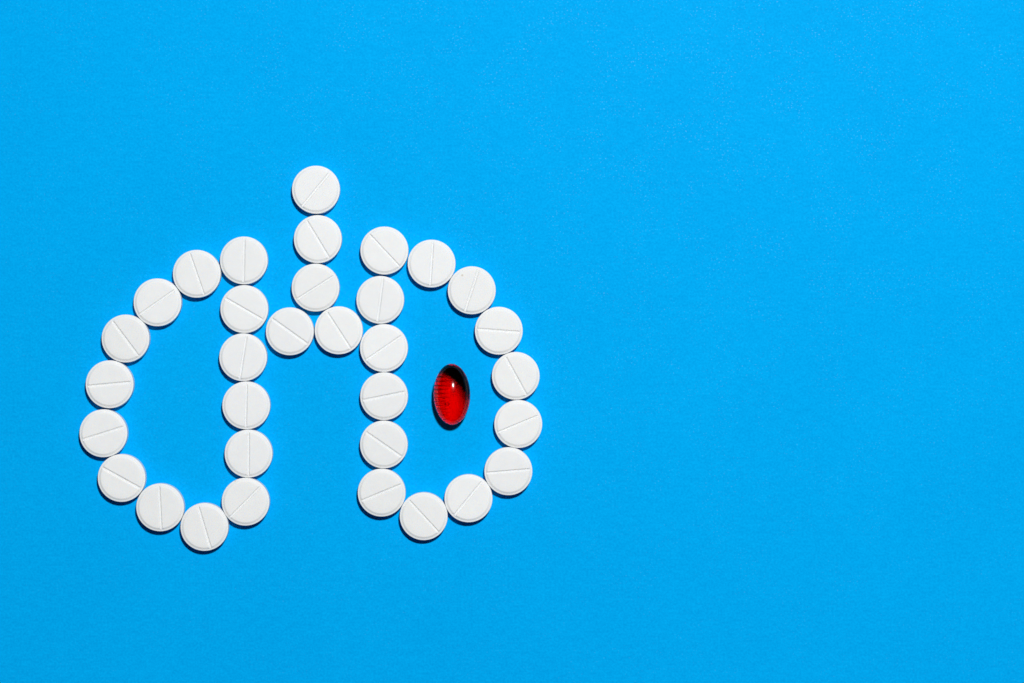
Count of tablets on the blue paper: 33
